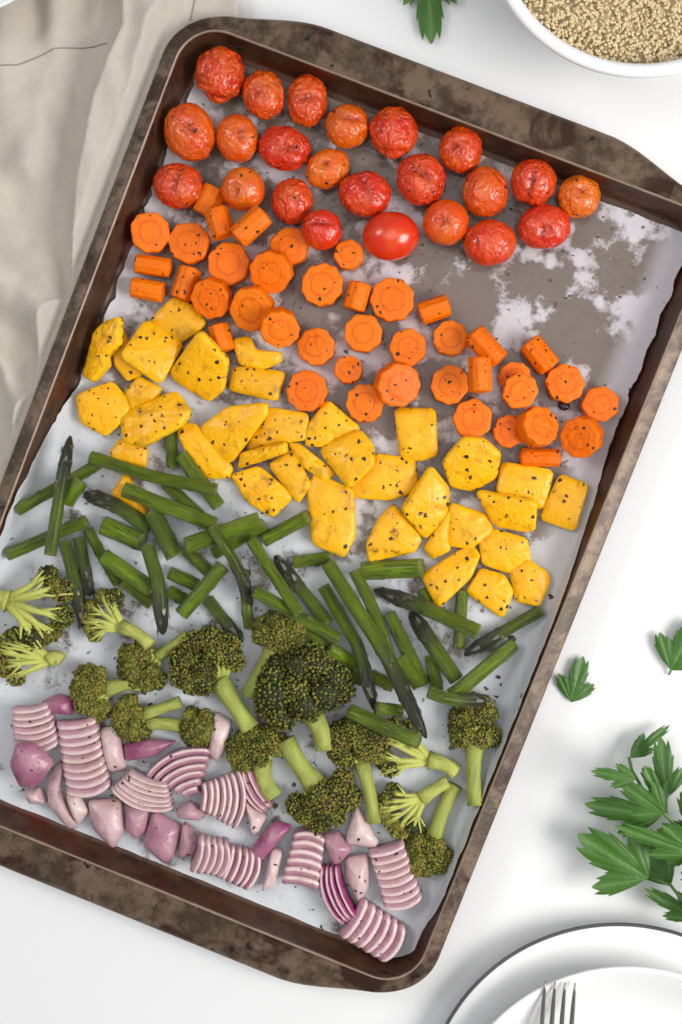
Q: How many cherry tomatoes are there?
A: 23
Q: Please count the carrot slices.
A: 41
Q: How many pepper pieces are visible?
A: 36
